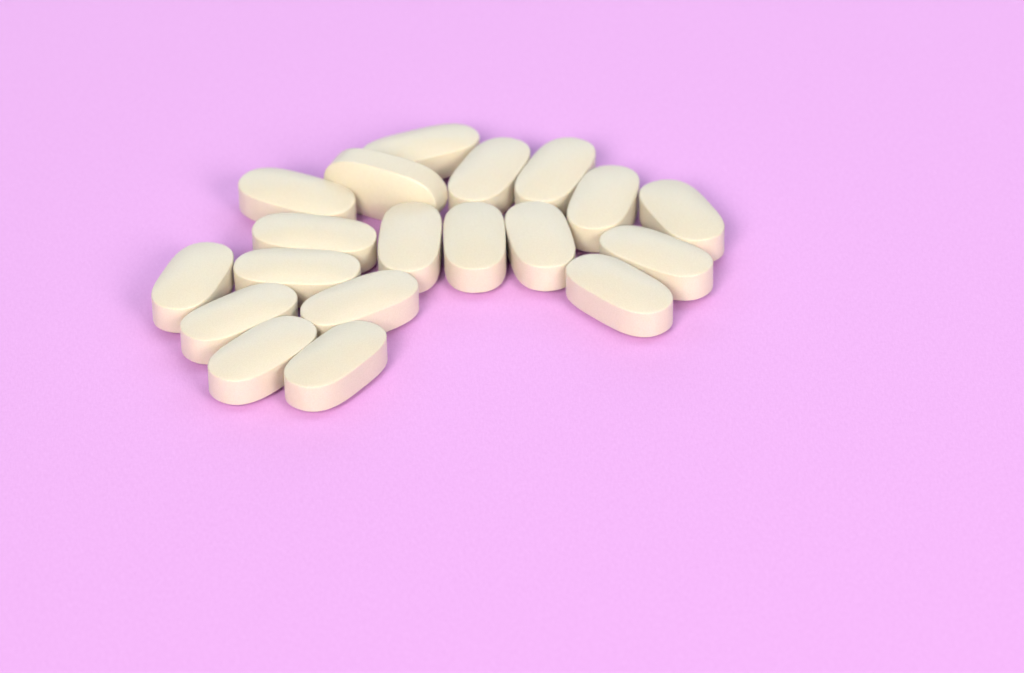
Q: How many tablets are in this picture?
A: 19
